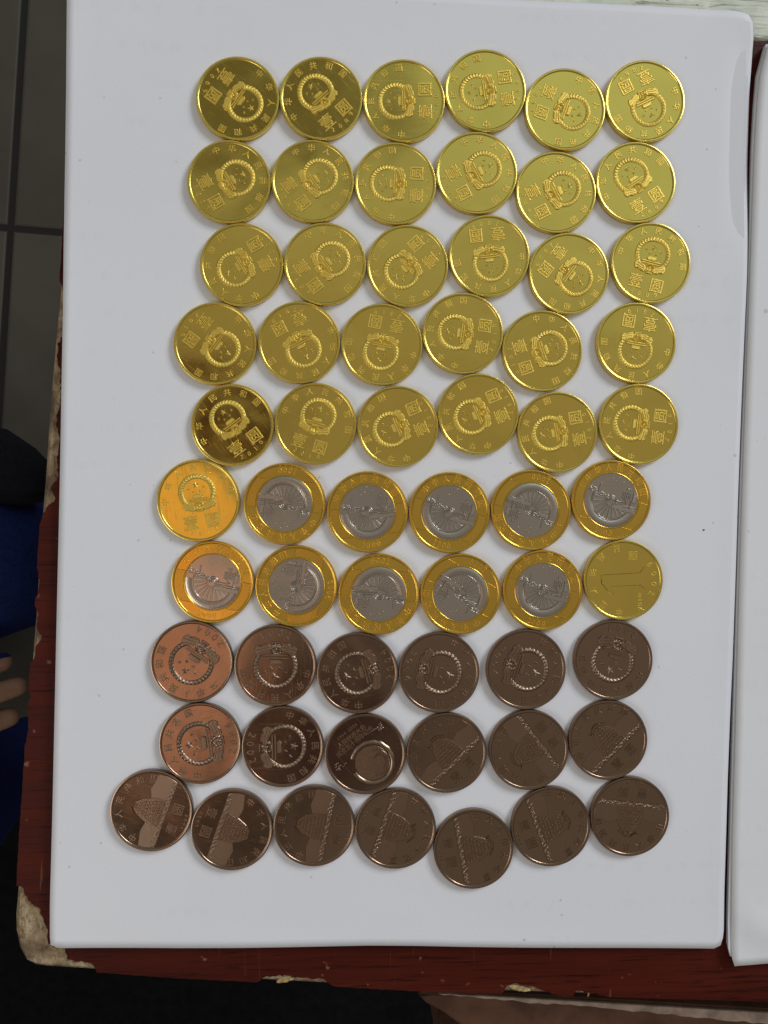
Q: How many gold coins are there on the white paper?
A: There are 32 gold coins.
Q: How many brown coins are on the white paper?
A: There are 19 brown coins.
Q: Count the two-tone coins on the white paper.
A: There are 10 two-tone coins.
